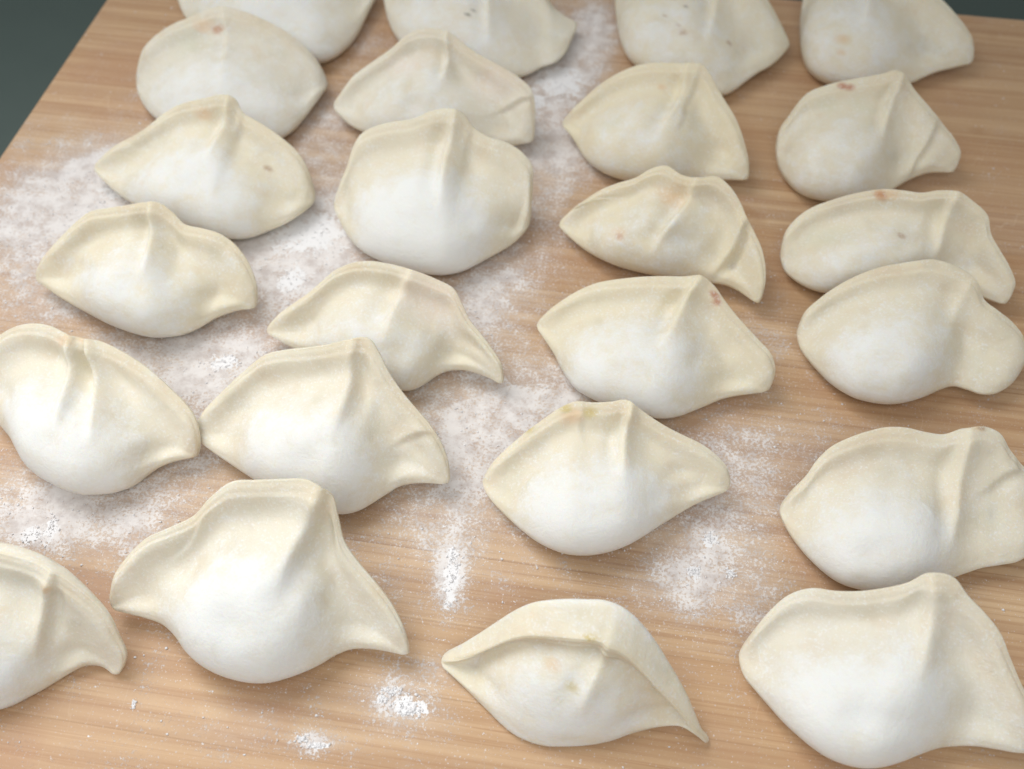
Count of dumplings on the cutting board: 24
